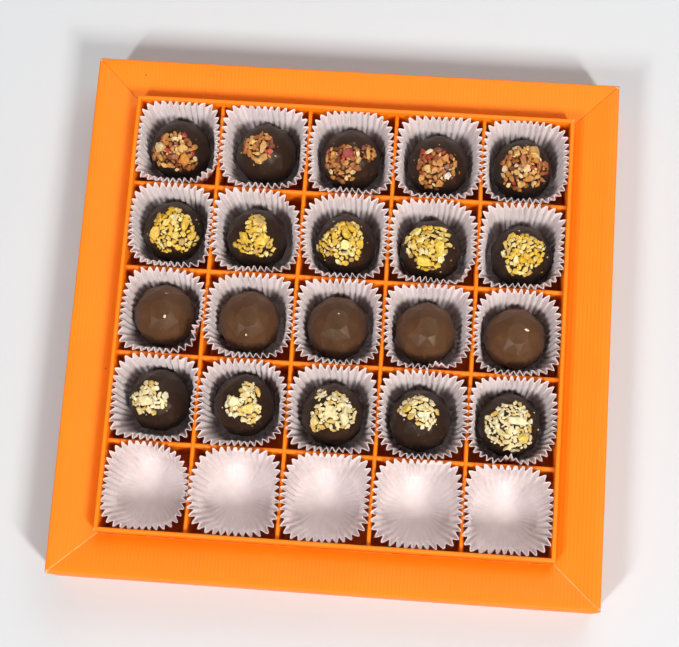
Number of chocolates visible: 20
